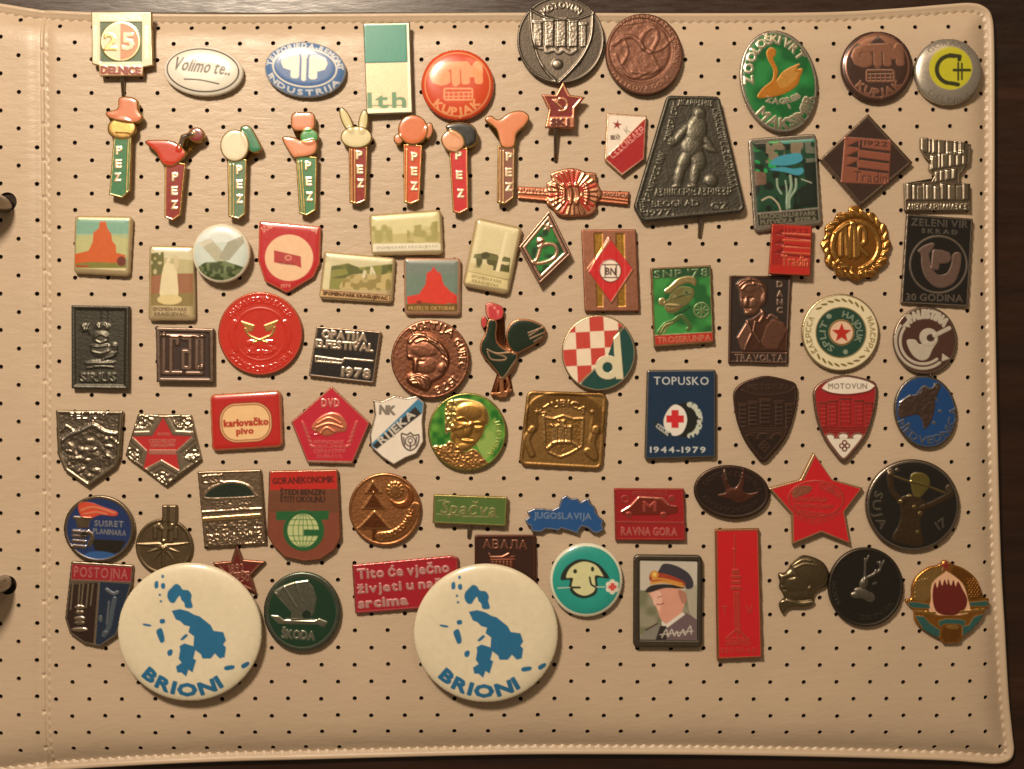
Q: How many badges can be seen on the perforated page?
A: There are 84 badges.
